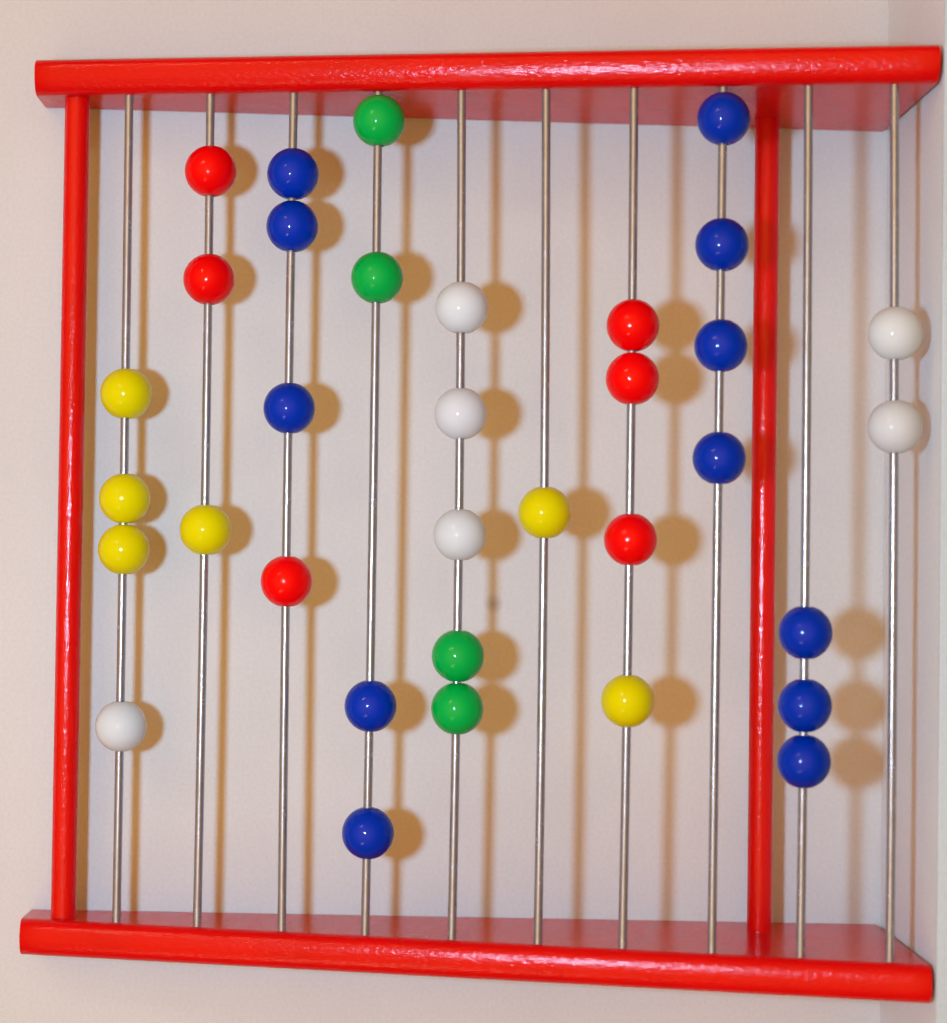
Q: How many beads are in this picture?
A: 34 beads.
